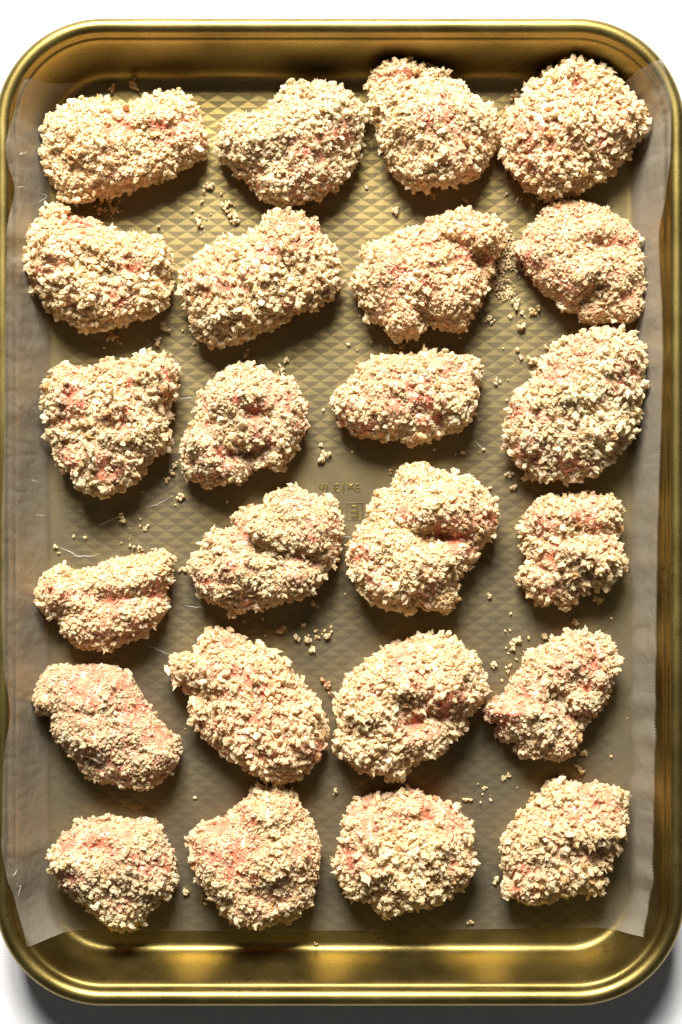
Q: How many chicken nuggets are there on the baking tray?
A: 24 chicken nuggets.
